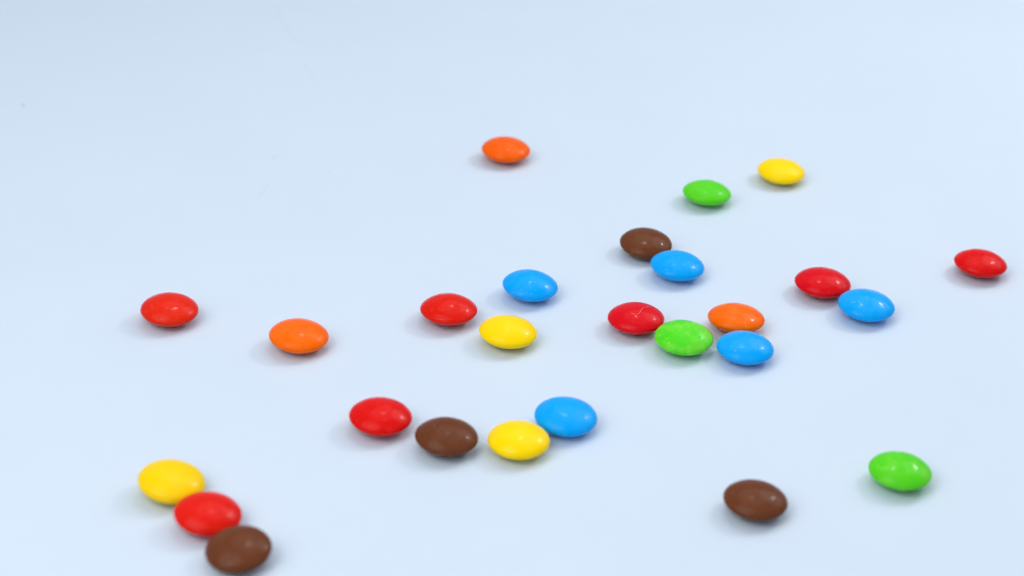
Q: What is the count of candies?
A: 26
